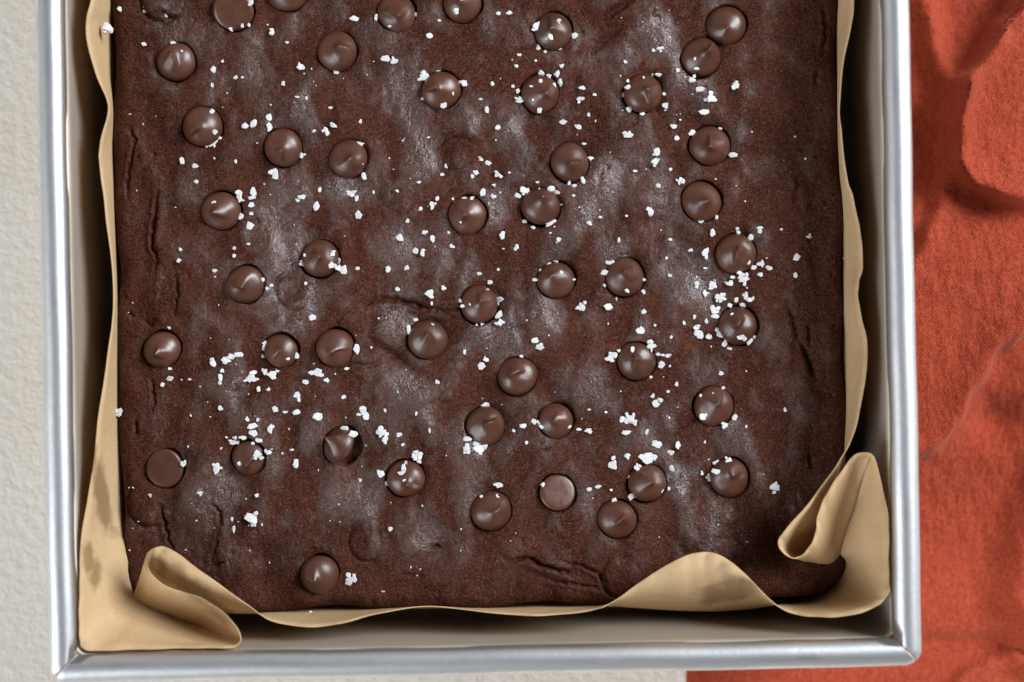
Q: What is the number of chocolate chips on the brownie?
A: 47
